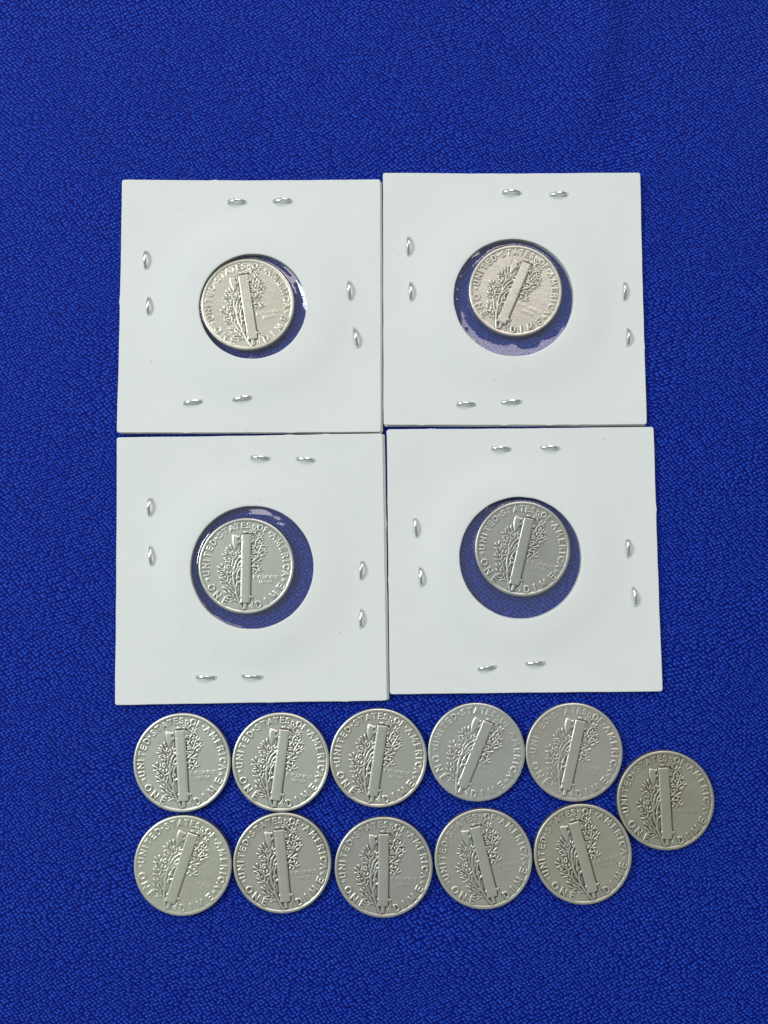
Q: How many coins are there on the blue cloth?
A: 15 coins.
